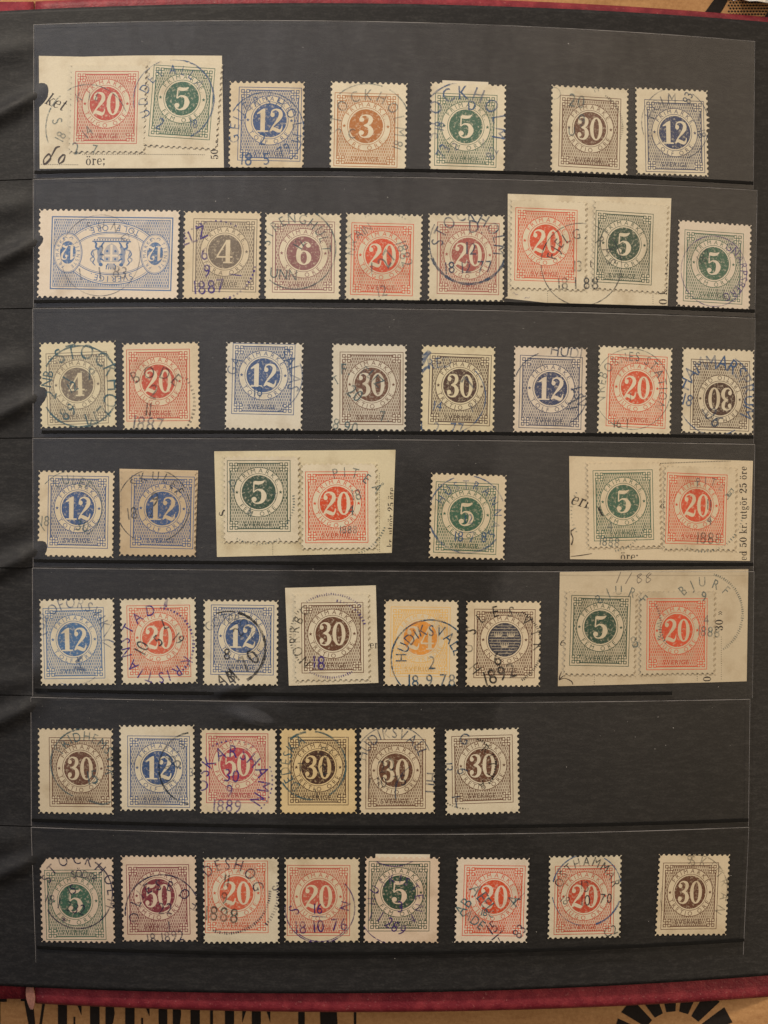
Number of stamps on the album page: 52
